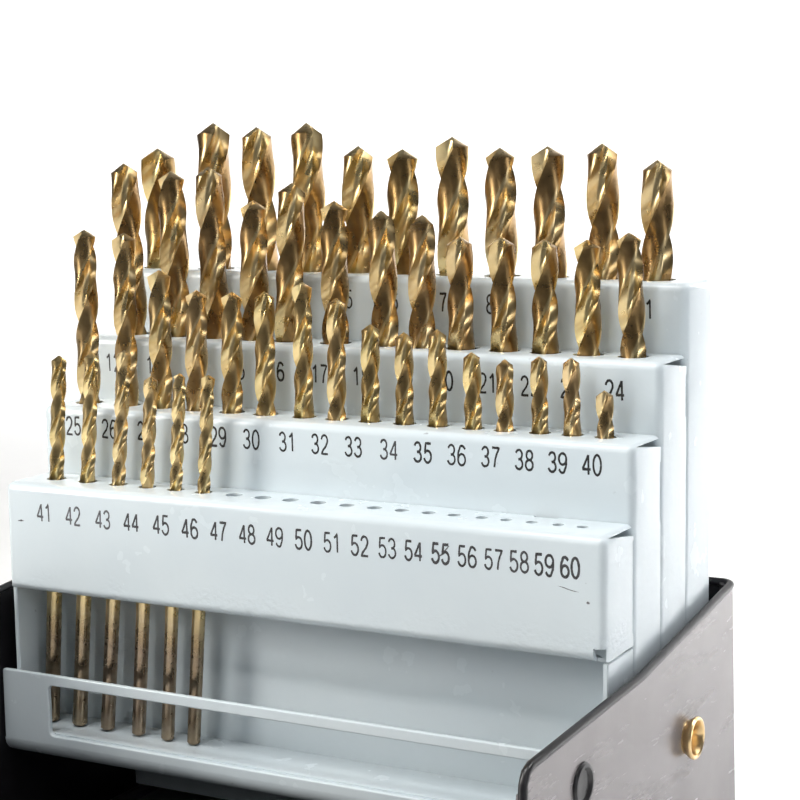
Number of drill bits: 46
